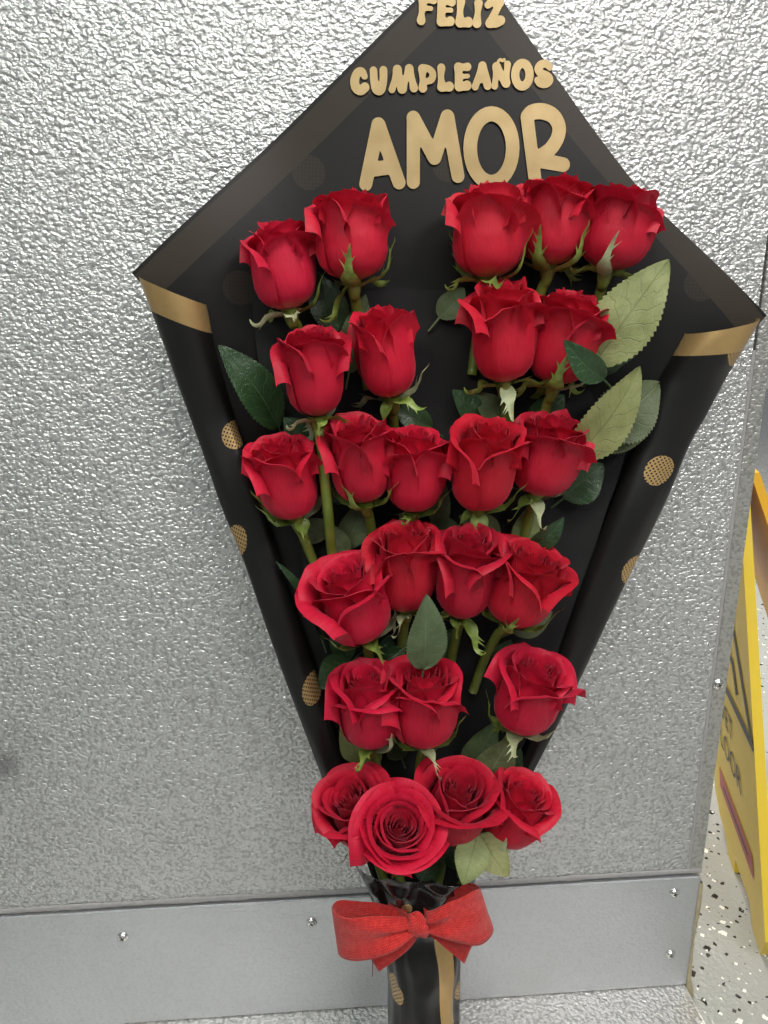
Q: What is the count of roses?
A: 25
